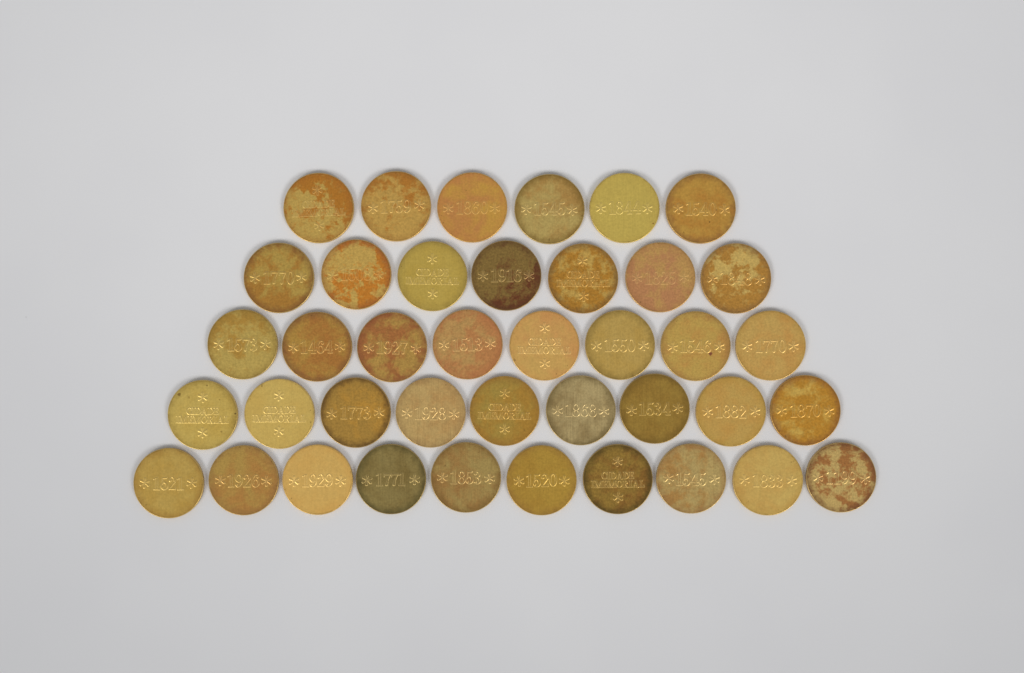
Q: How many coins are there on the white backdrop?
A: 40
